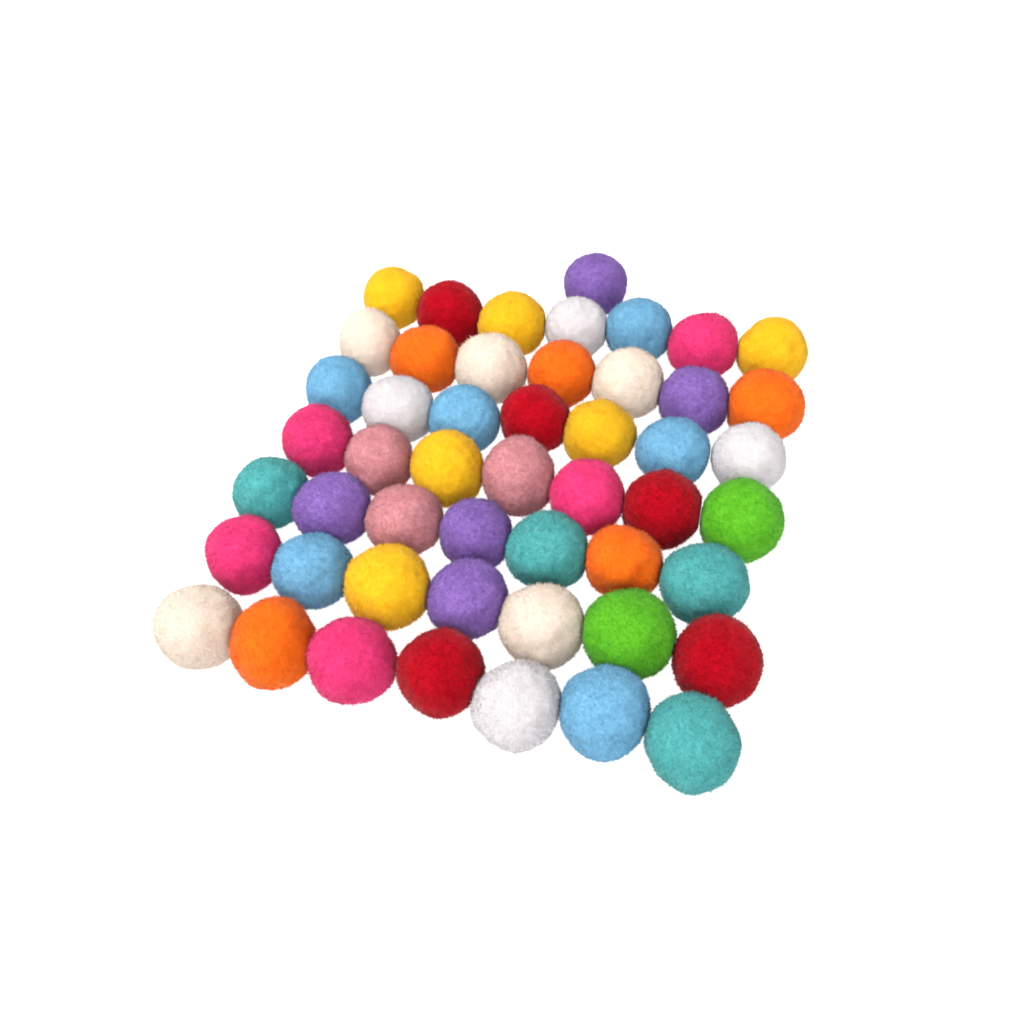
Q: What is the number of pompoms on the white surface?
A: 50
